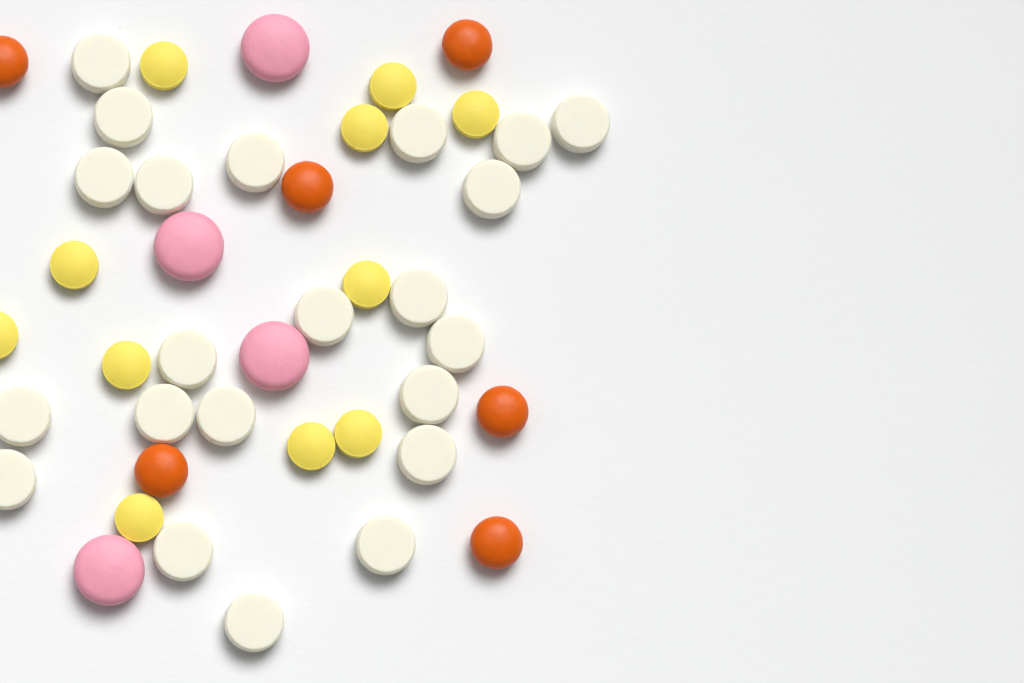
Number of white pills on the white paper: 22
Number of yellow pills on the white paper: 11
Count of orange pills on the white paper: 6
